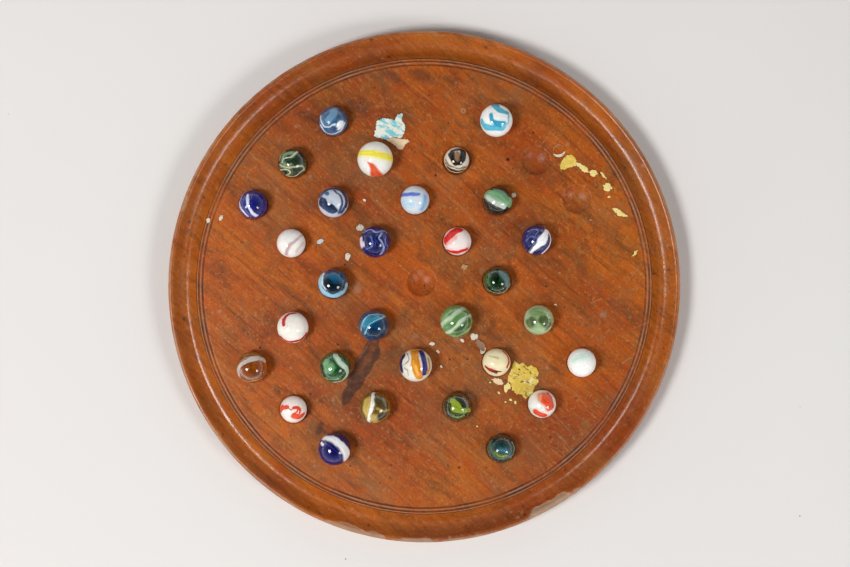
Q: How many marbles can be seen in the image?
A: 30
